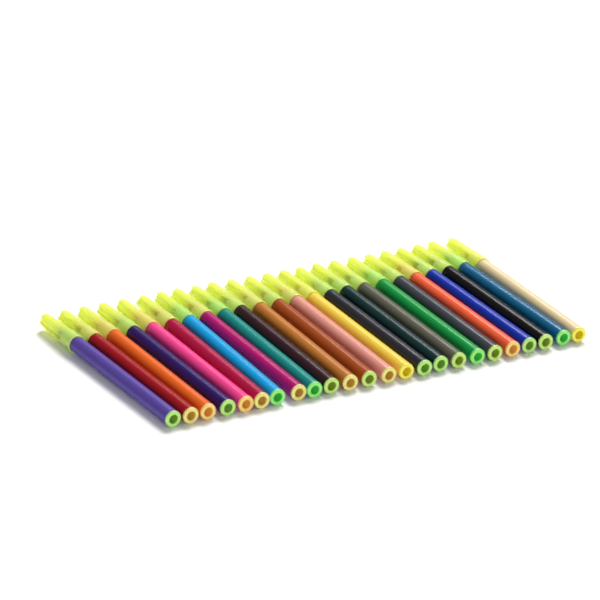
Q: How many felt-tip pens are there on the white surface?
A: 24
